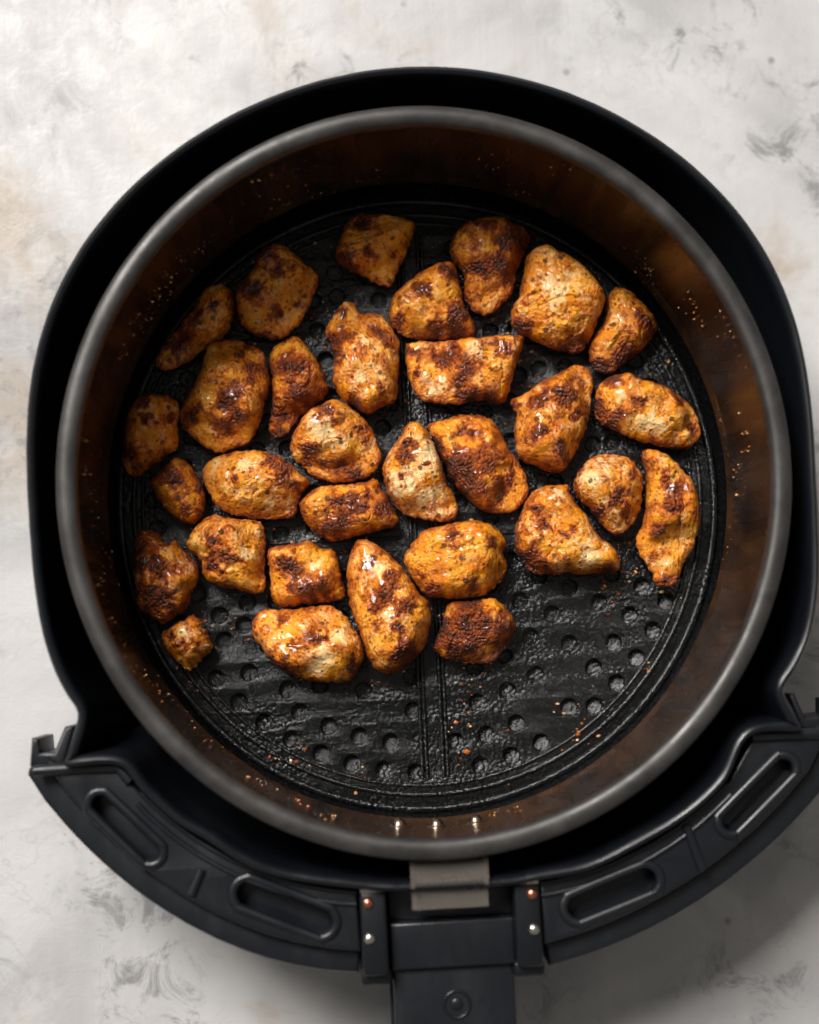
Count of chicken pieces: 31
